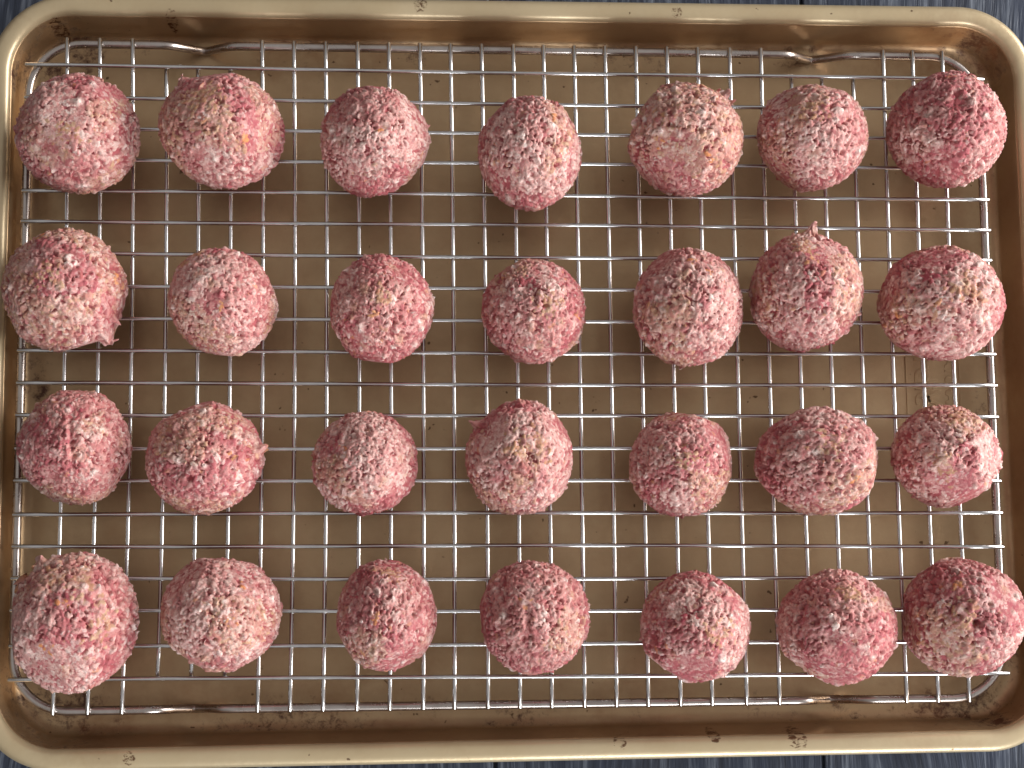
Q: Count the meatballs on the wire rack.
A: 28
